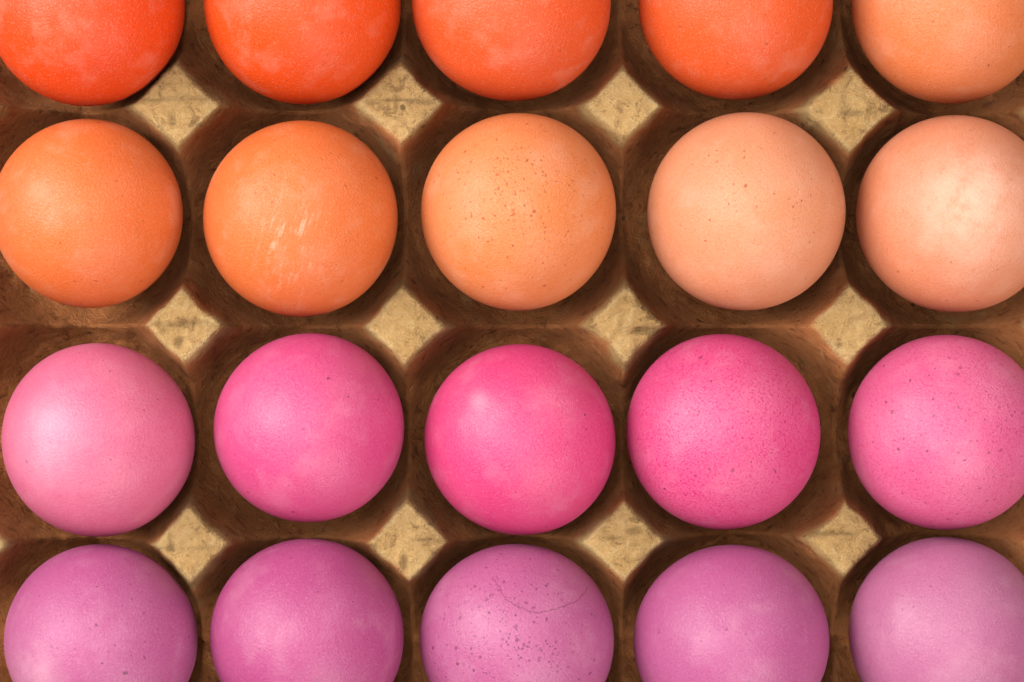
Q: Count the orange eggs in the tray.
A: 10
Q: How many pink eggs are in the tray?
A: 10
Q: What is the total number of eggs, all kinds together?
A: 20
